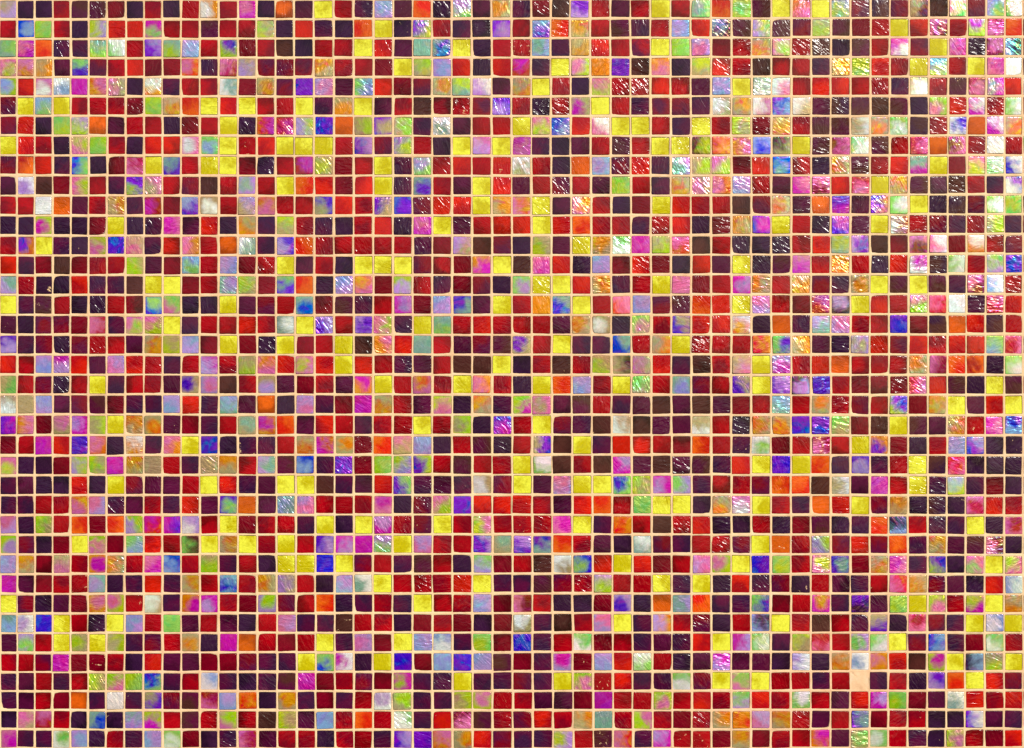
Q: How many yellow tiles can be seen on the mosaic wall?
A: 167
